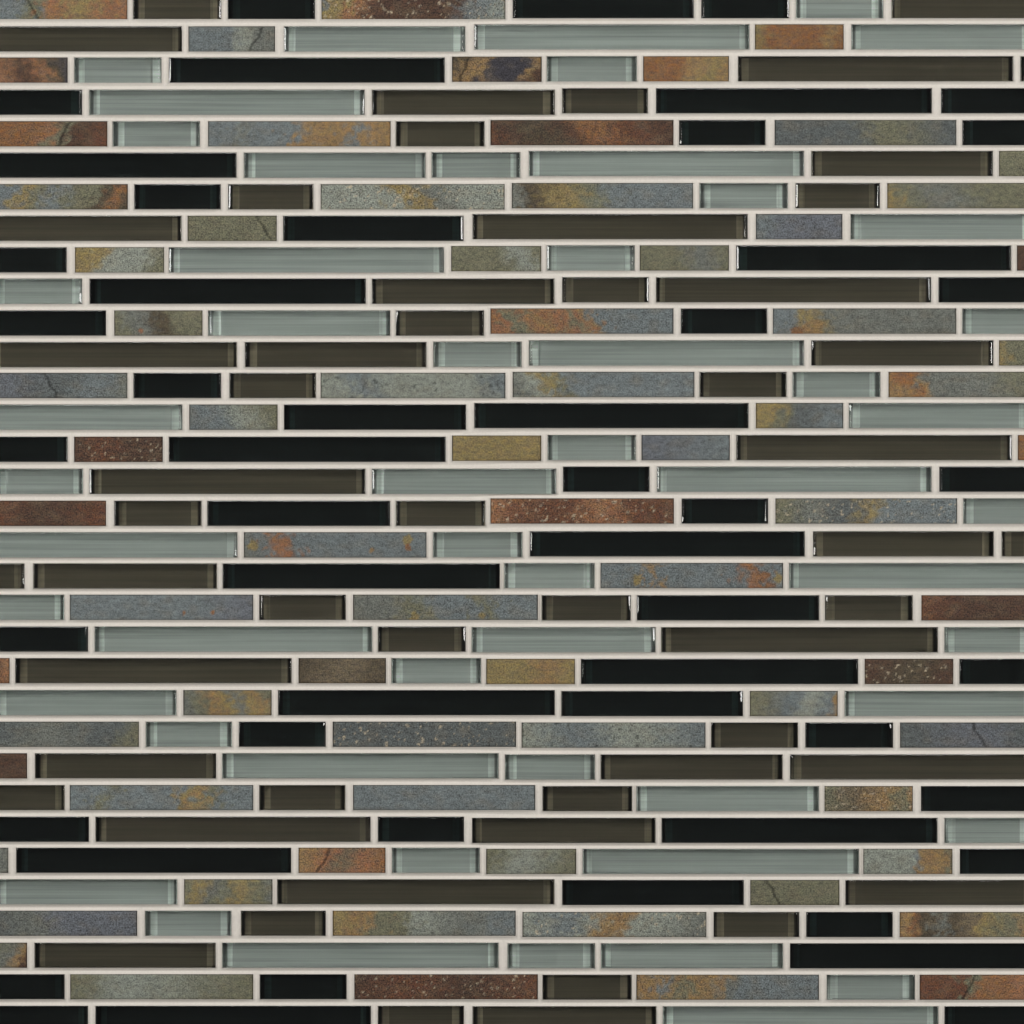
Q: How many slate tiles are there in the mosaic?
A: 73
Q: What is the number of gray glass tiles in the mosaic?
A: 53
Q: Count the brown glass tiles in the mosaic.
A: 53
